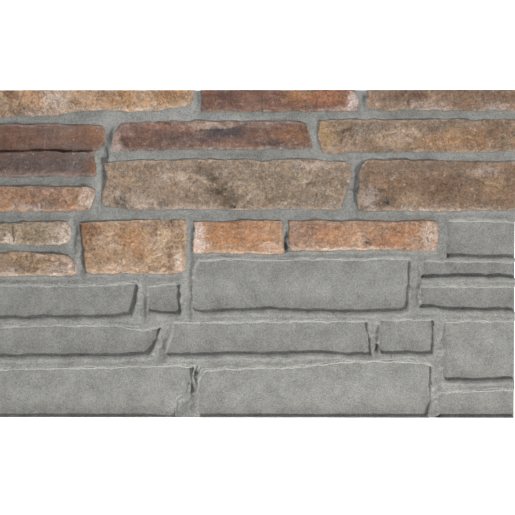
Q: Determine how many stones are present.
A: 14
